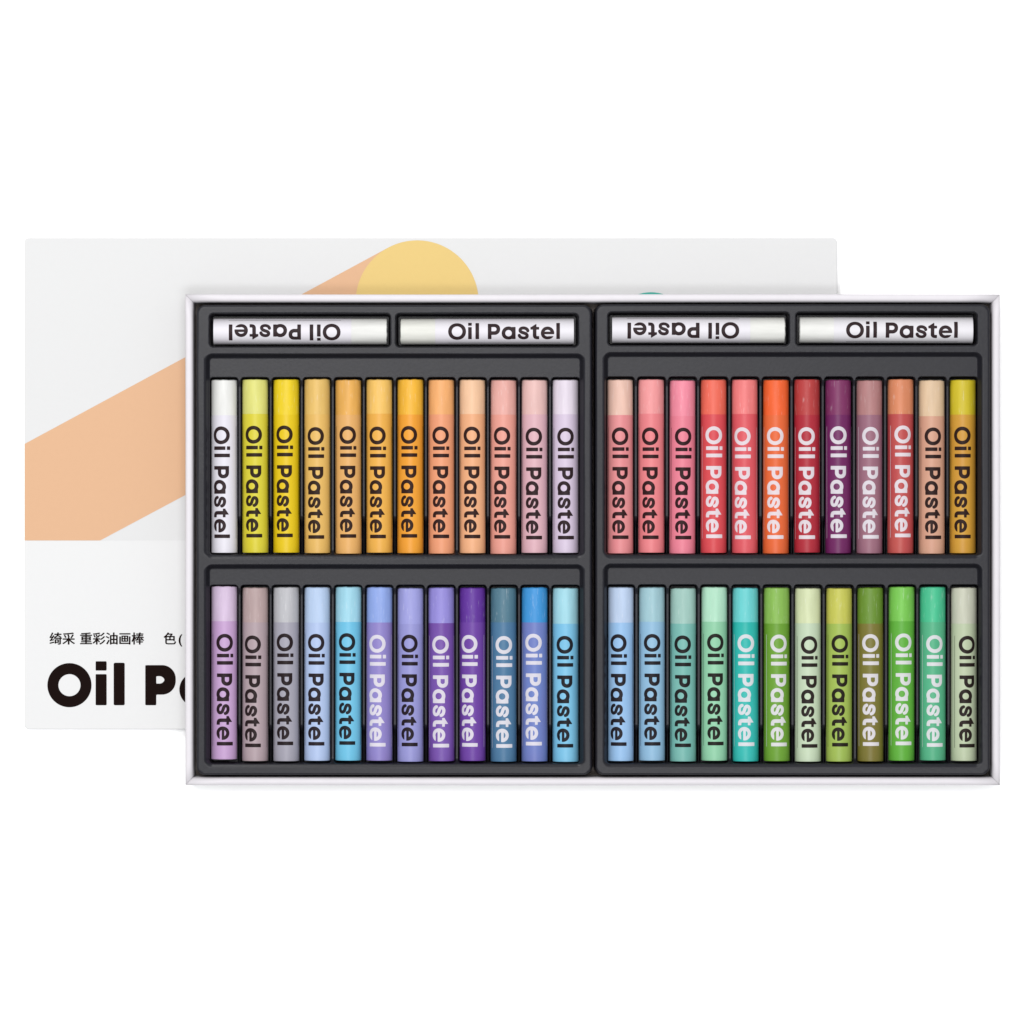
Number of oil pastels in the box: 52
